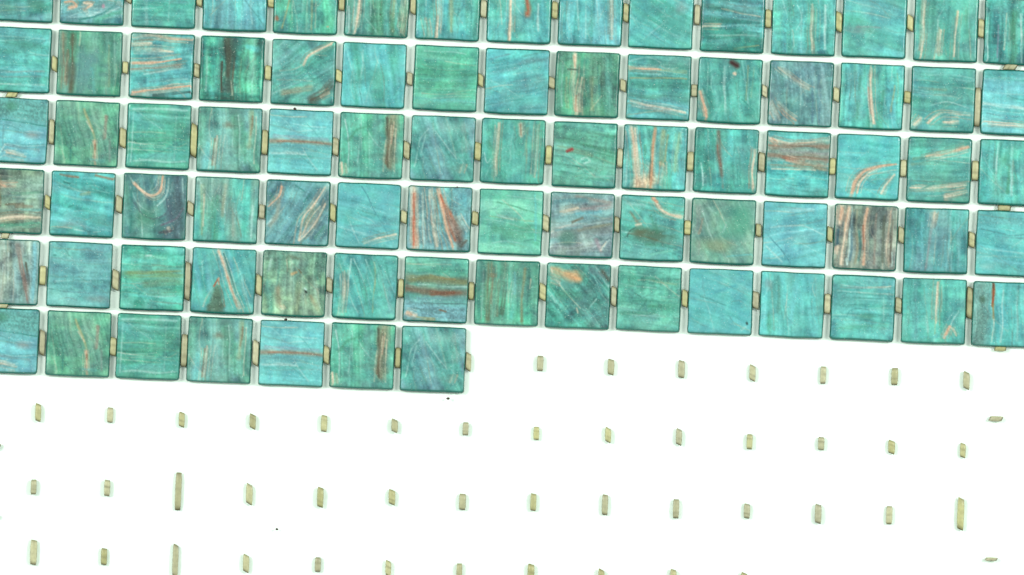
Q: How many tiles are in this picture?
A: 82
